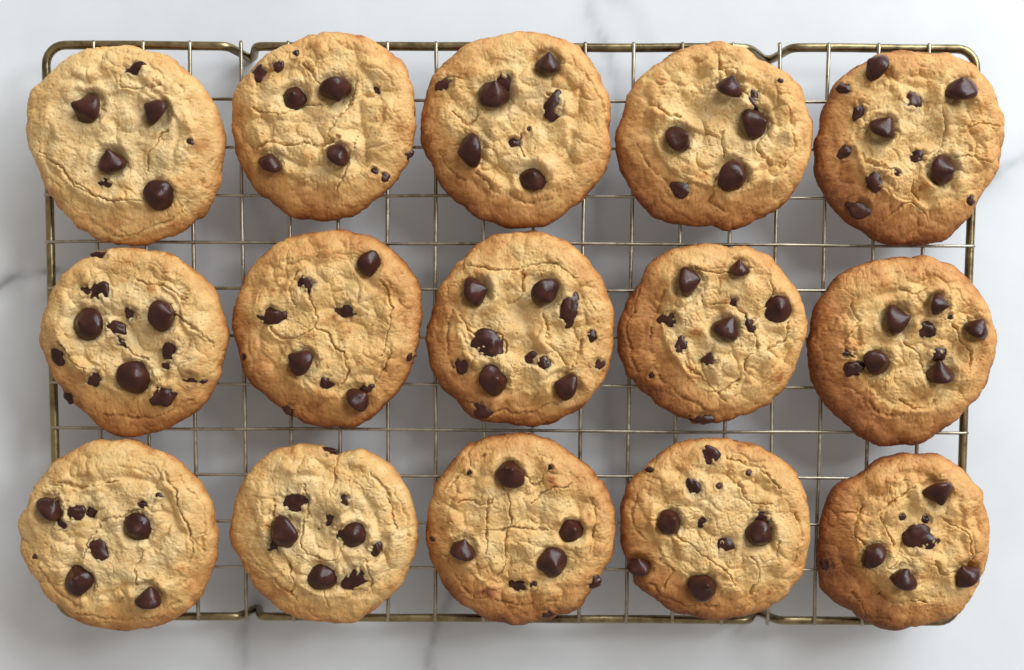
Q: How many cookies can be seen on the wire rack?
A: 15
